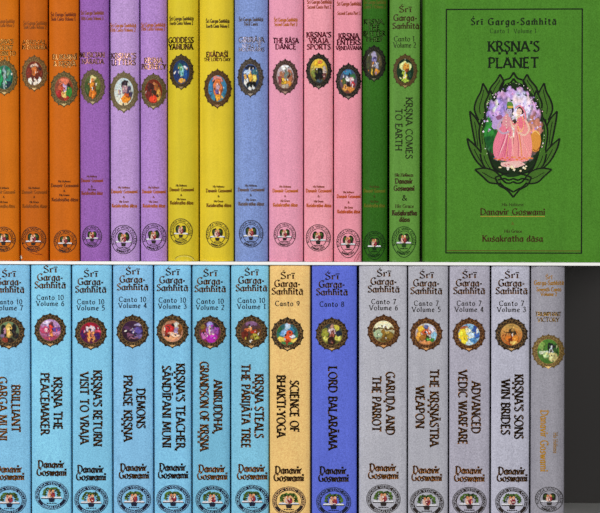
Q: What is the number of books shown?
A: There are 29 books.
